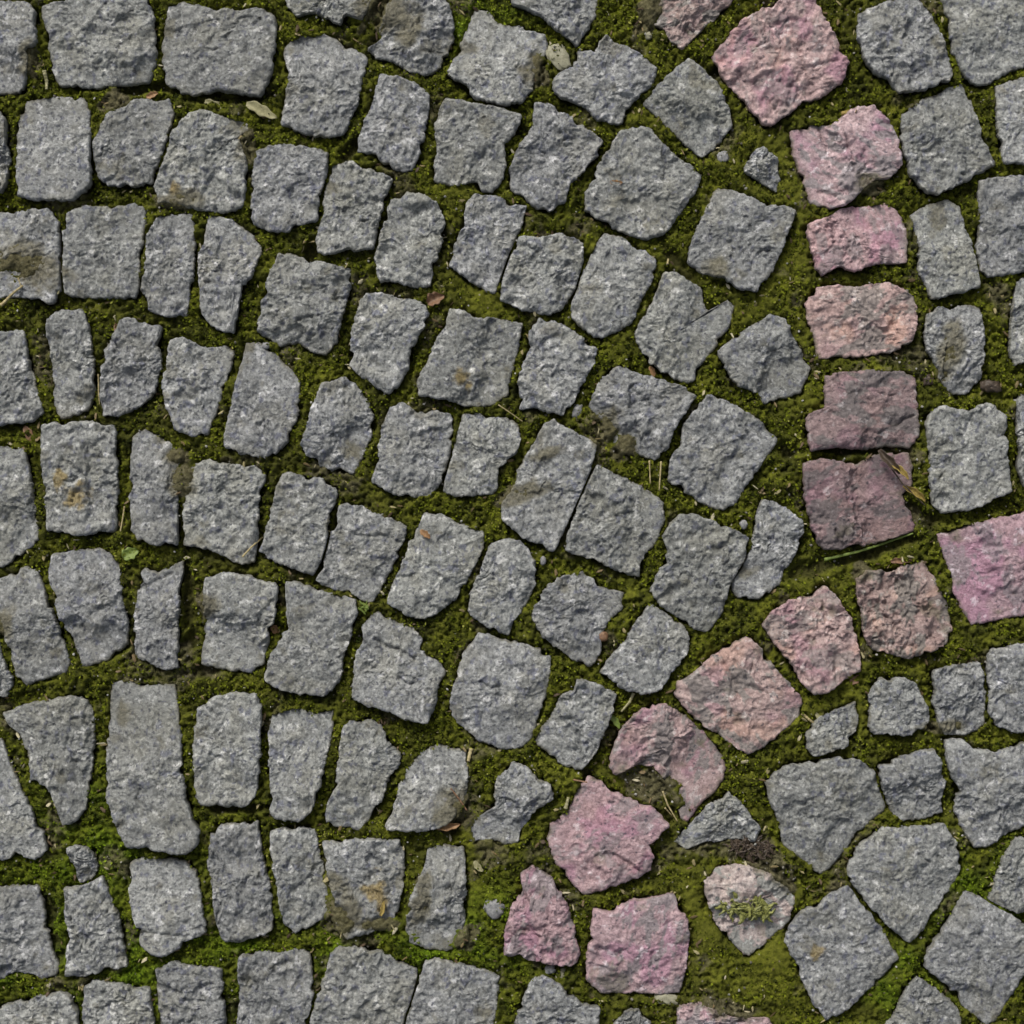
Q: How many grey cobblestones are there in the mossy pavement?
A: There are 116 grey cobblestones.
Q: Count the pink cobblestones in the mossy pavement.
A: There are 17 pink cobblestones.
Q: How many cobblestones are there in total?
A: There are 133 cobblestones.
